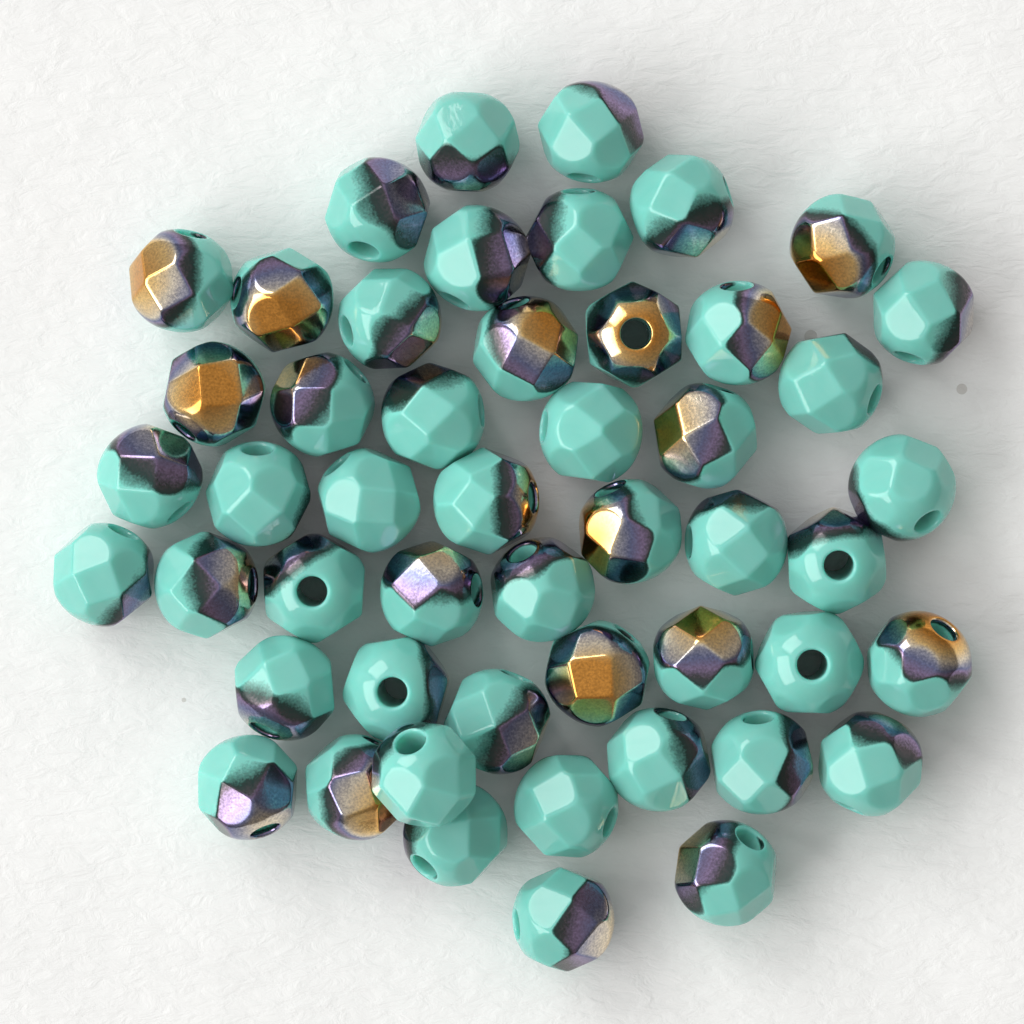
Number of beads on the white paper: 50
